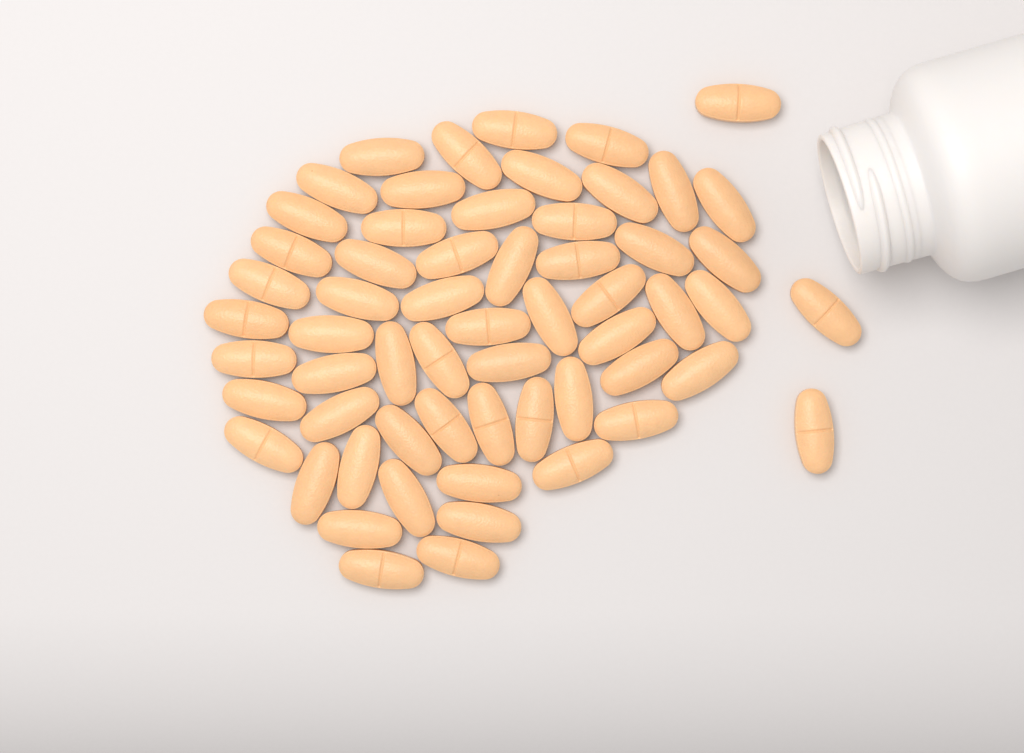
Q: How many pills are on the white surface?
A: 60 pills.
